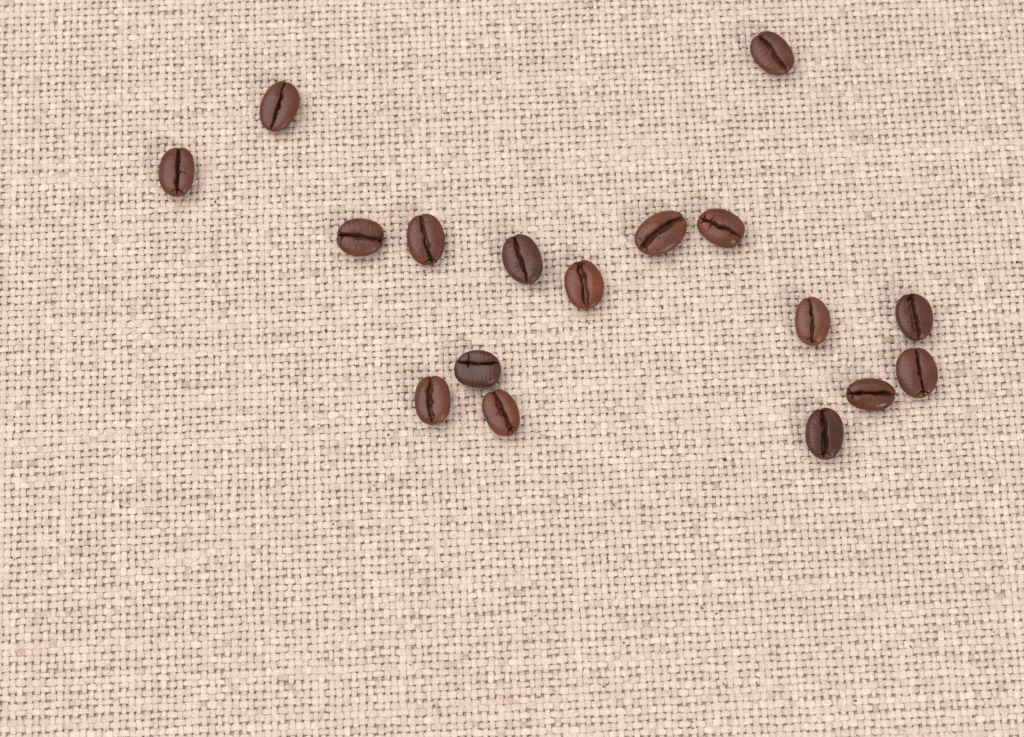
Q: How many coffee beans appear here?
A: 17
